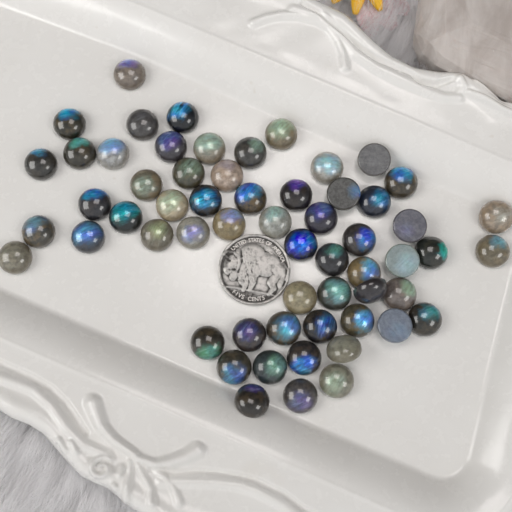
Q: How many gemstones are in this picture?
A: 60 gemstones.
